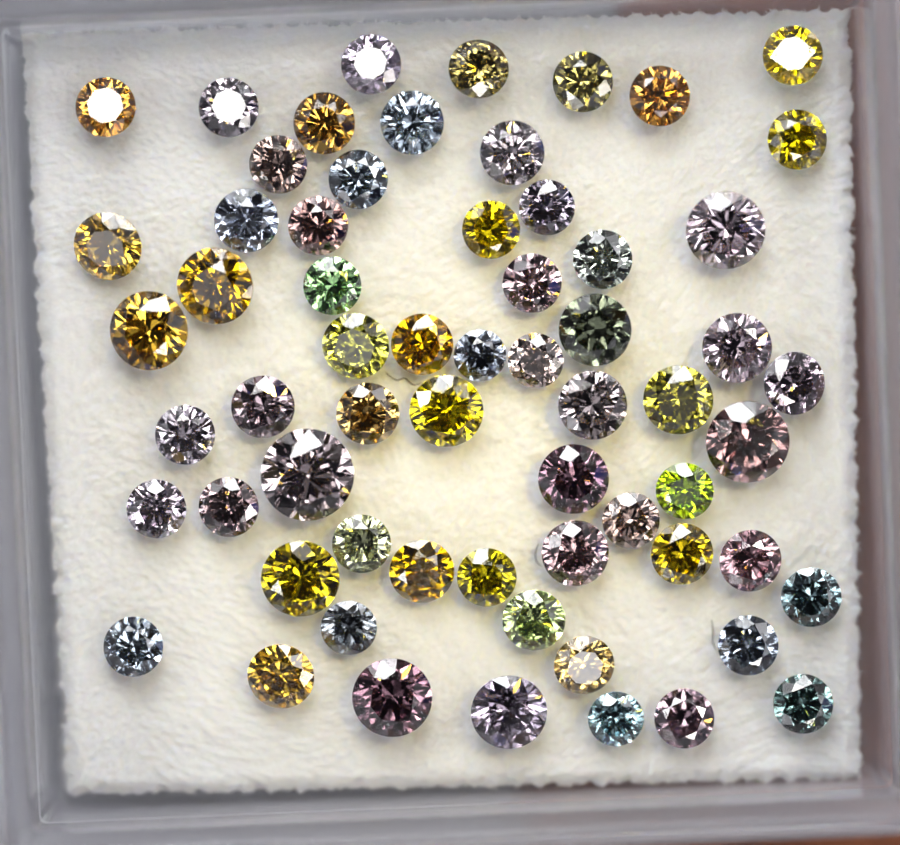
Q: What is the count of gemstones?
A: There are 63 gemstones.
